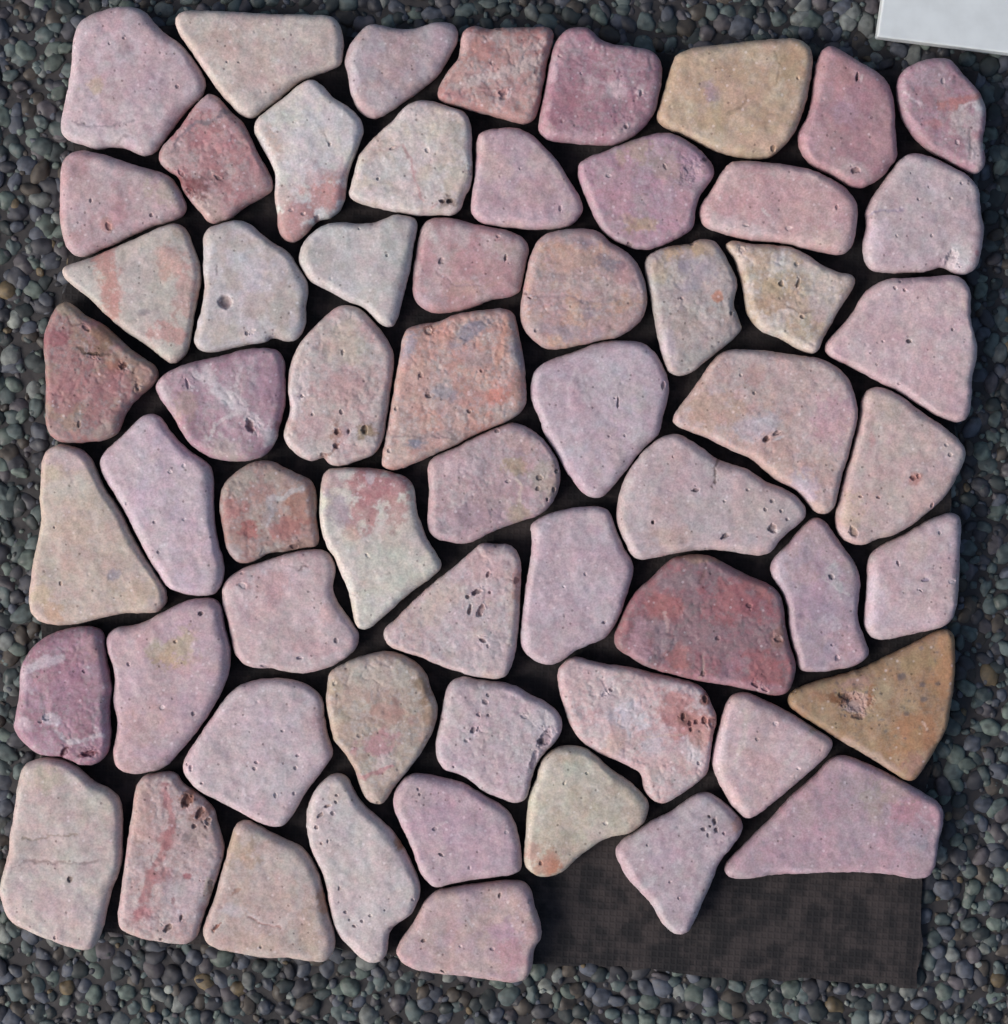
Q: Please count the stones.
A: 60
